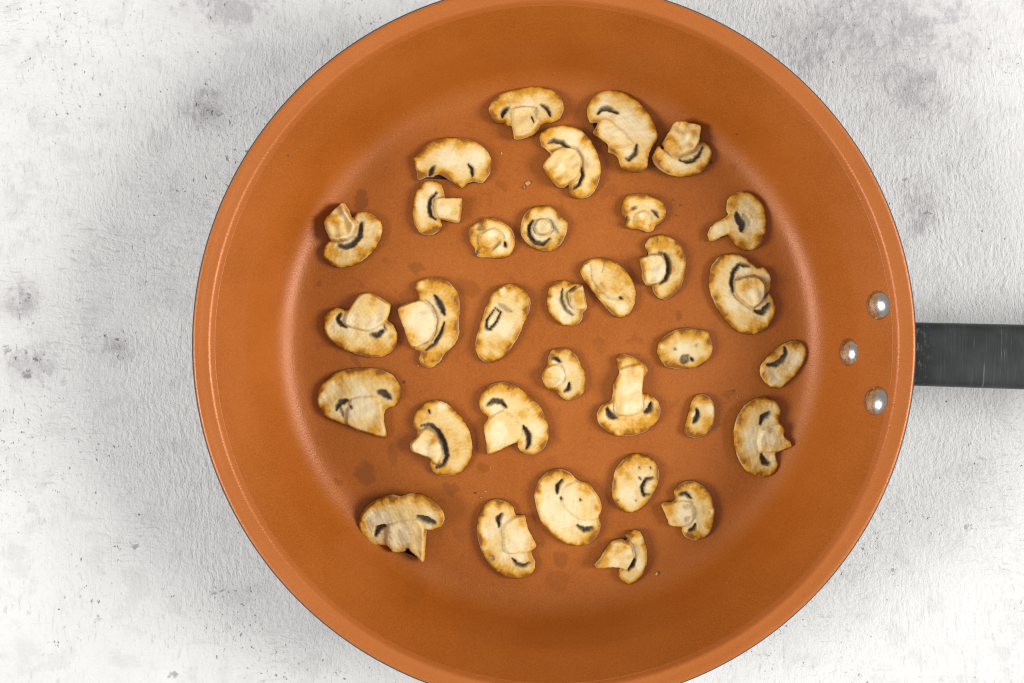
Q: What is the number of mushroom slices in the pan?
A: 33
